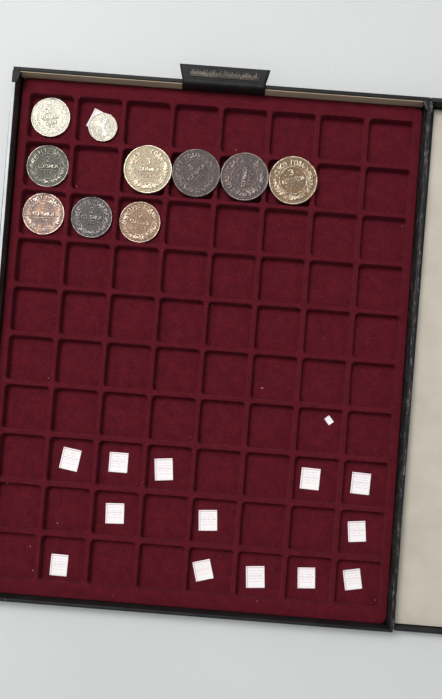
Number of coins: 10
